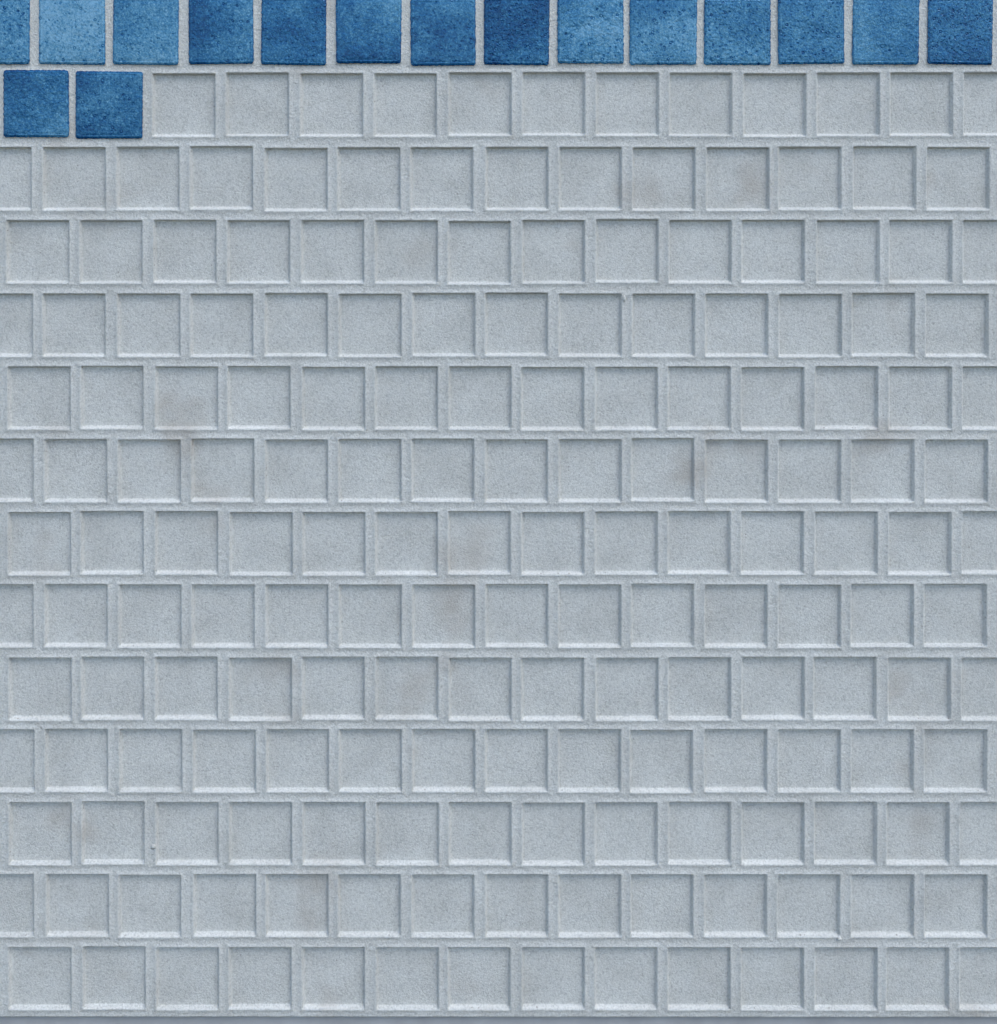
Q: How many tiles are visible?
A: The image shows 16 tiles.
